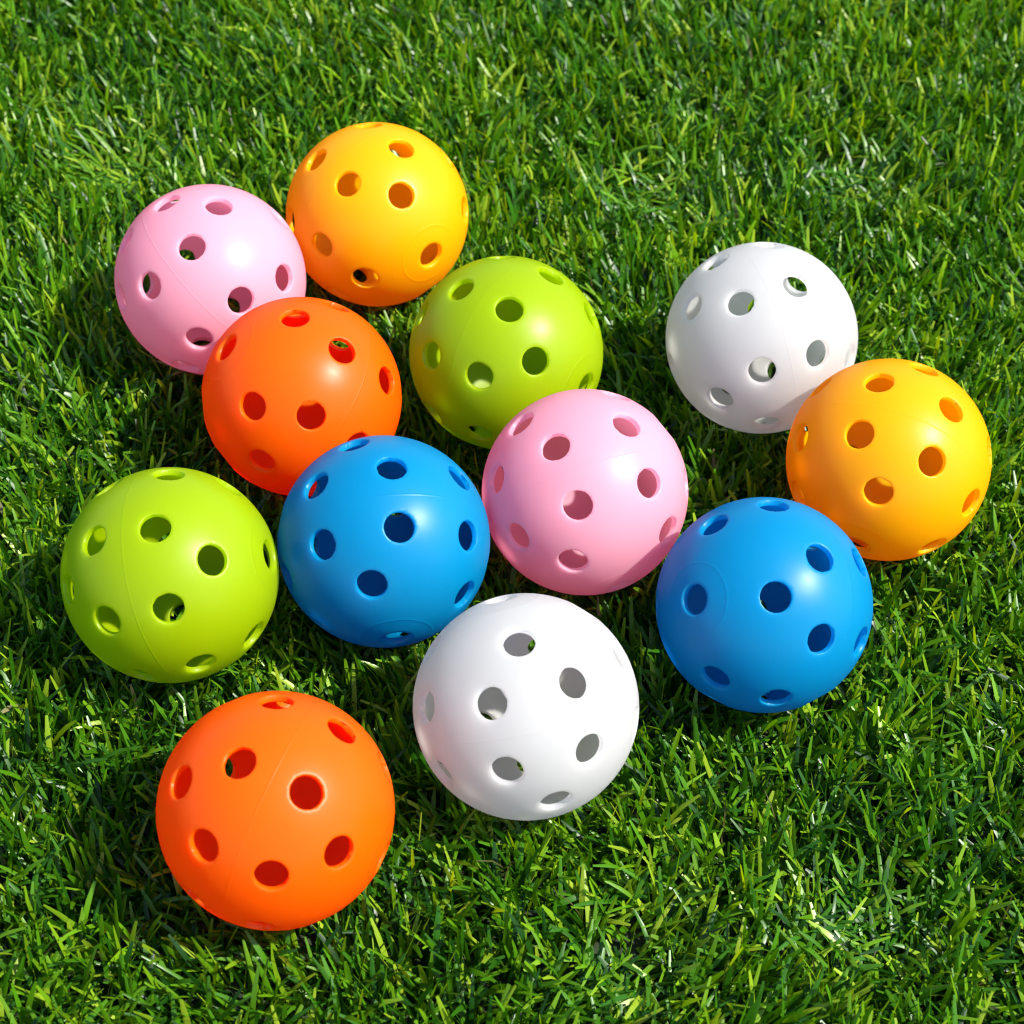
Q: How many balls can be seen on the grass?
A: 12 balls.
